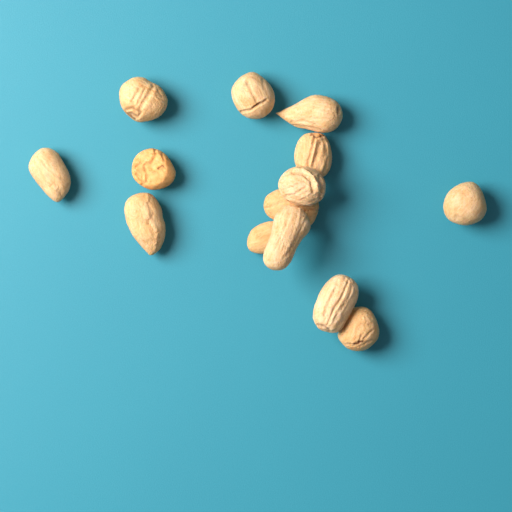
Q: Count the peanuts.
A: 14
